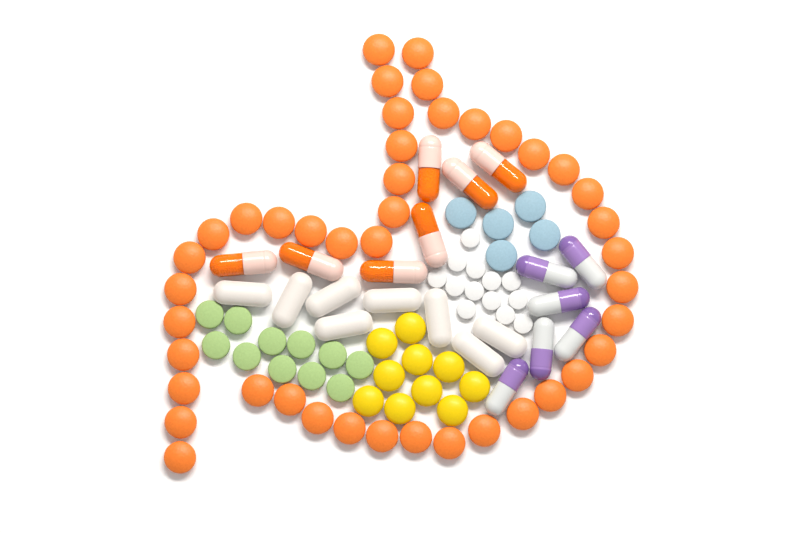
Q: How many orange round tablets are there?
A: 43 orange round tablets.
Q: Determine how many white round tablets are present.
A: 13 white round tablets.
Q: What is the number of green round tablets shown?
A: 11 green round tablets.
